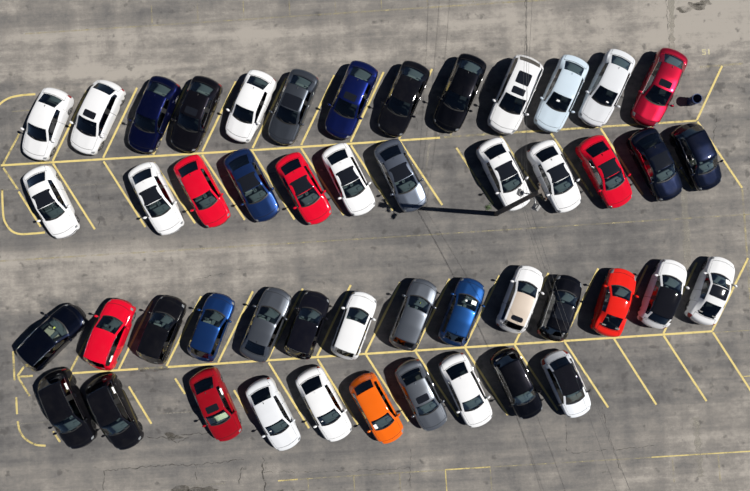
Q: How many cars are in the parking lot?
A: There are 49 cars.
